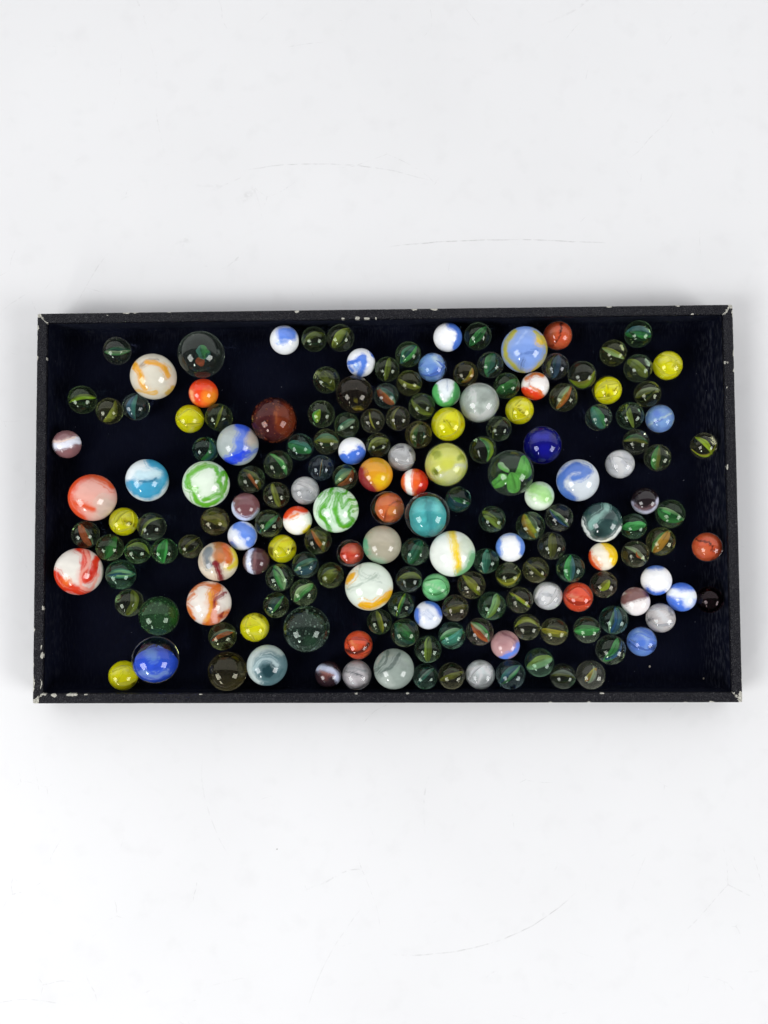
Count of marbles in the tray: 179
